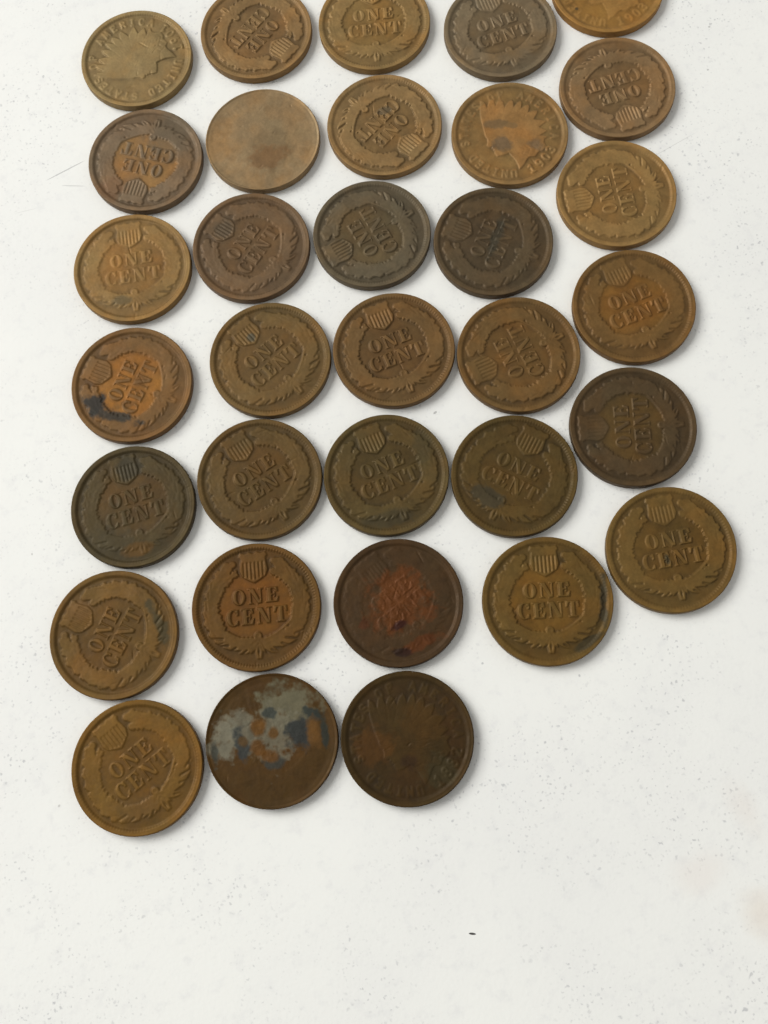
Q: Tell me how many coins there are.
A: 33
